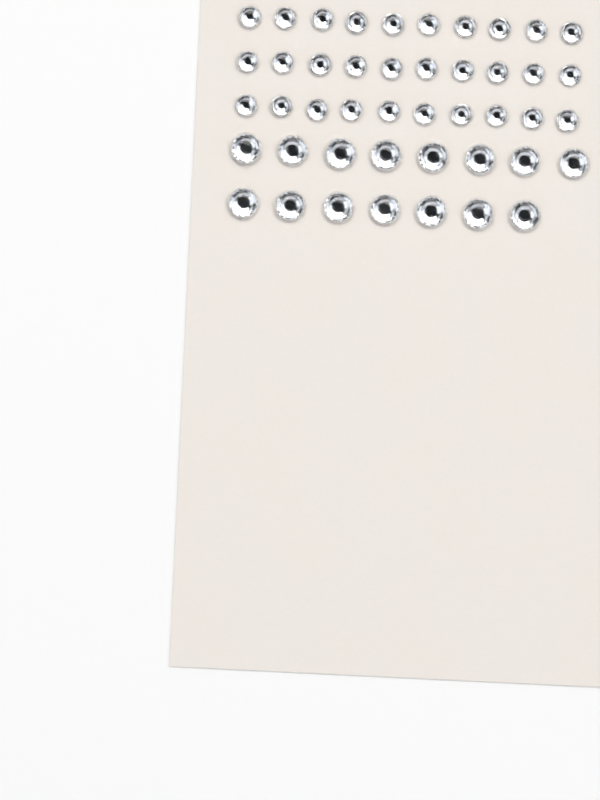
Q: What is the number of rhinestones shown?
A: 45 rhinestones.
